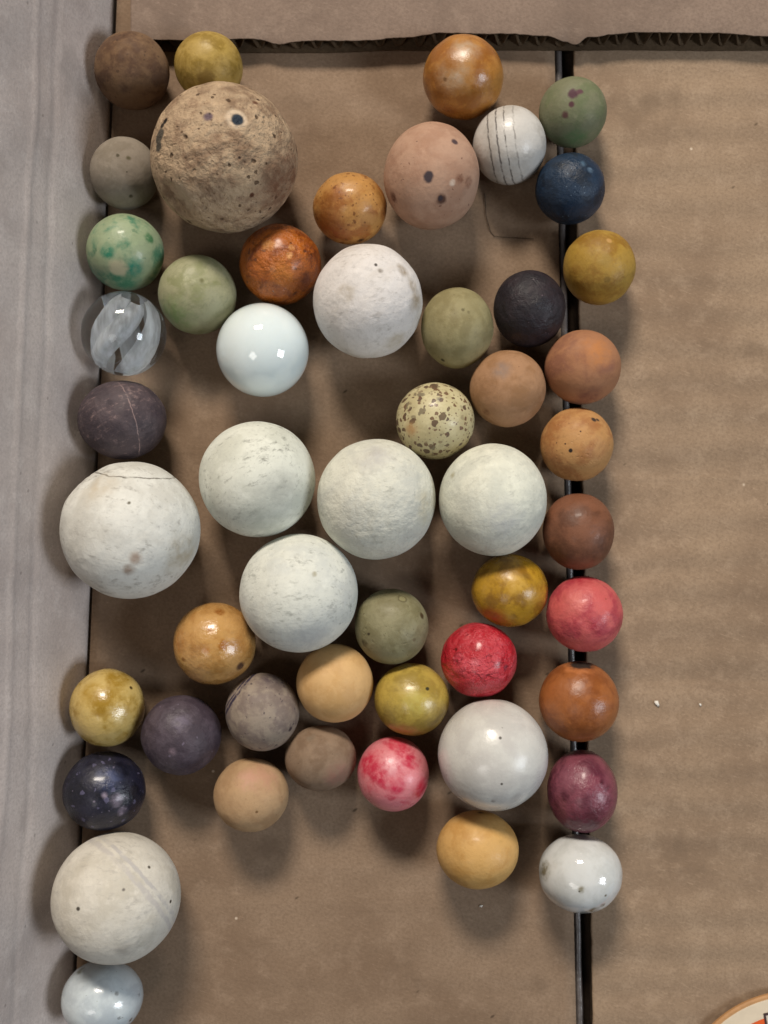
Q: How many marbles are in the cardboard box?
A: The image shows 51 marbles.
